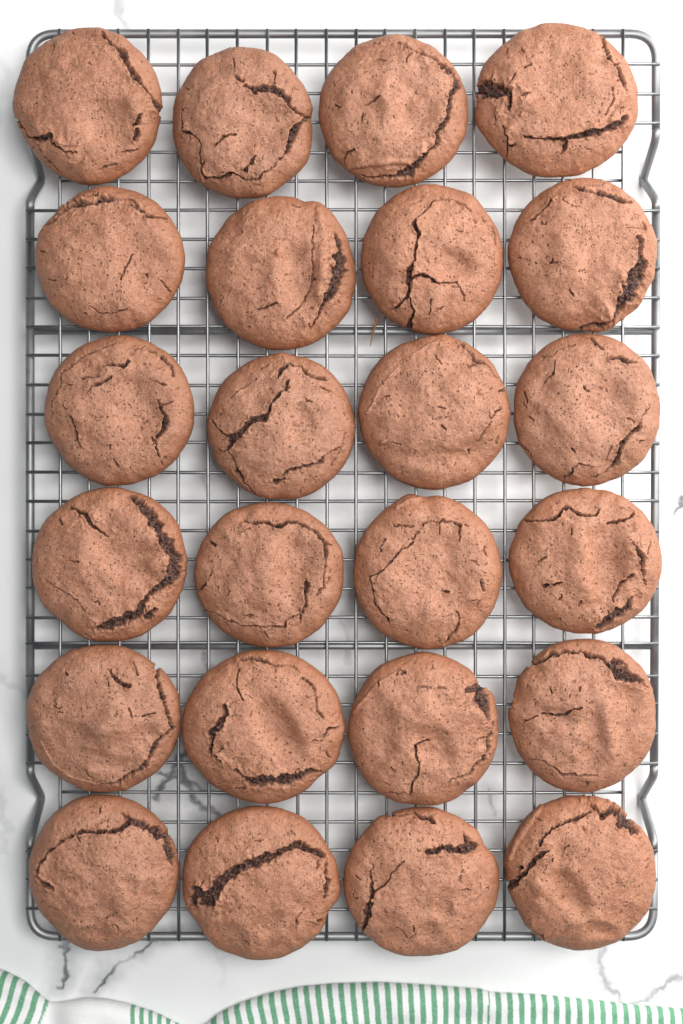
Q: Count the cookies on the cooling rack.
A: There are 24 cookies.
